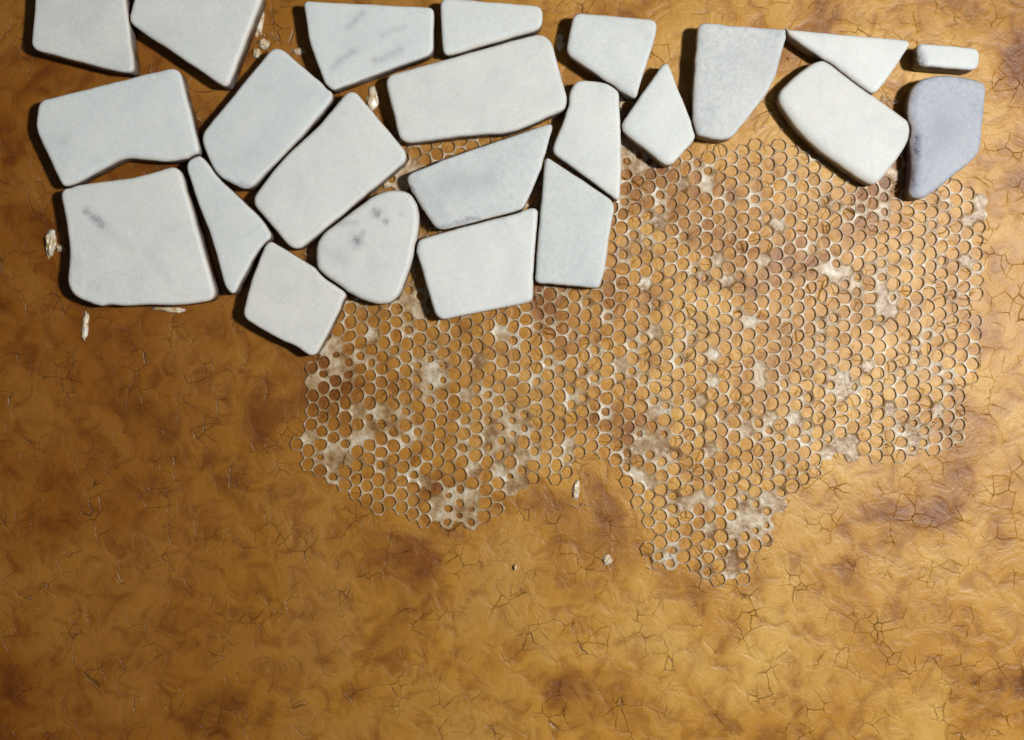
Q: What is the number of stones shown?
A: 23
